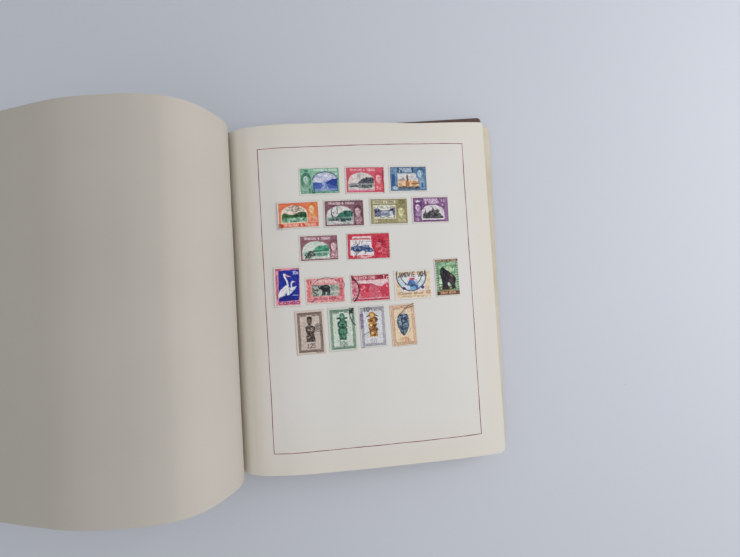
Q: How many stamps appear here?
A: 18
